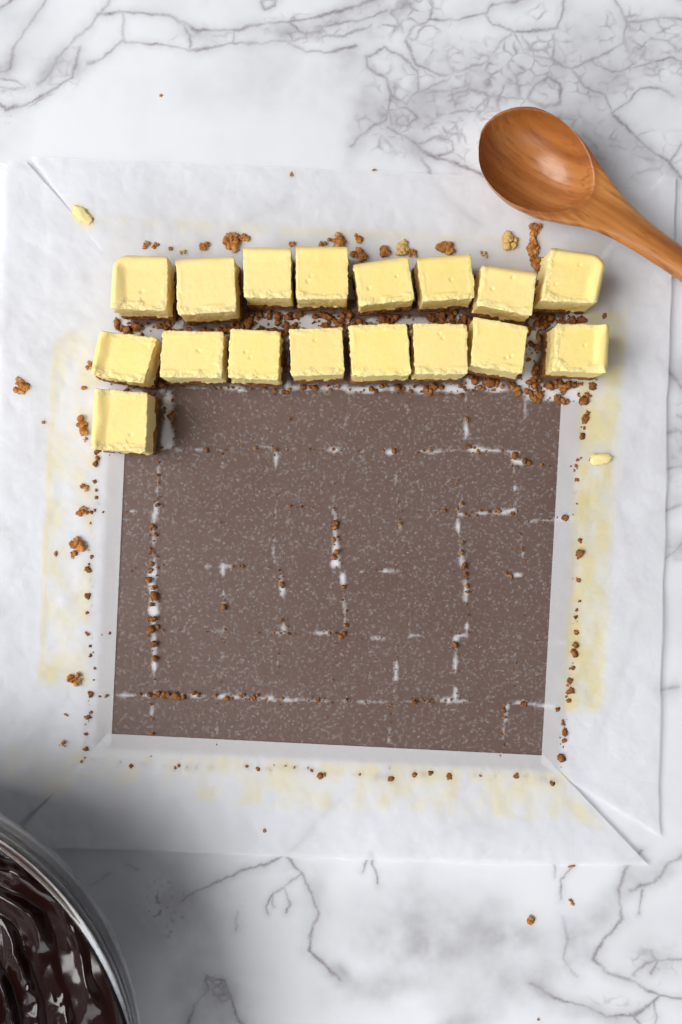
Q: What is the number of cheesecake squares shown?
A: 17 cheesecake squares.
